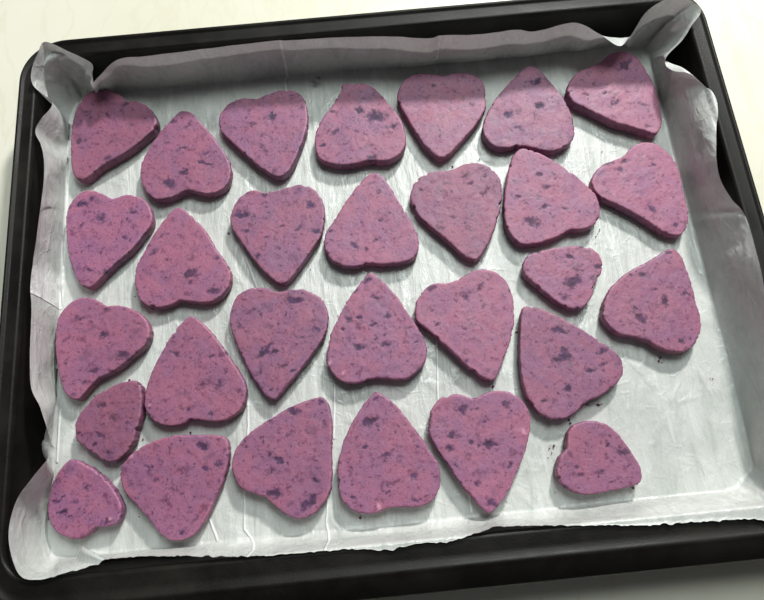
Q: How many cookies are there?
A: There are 29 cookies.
